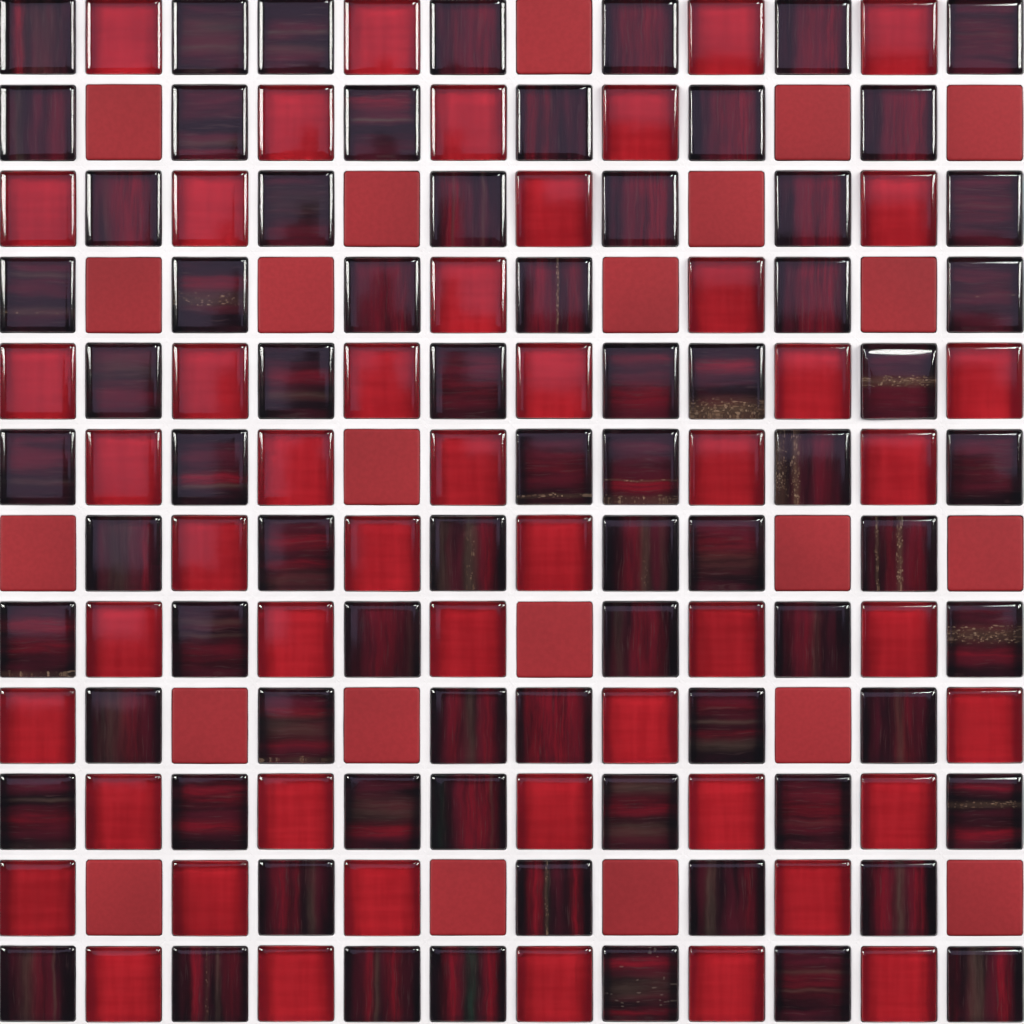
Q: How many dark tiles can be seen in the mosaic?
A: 73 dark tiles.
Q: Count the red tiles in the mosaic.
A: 71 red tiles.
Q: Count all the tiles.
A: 144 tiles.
